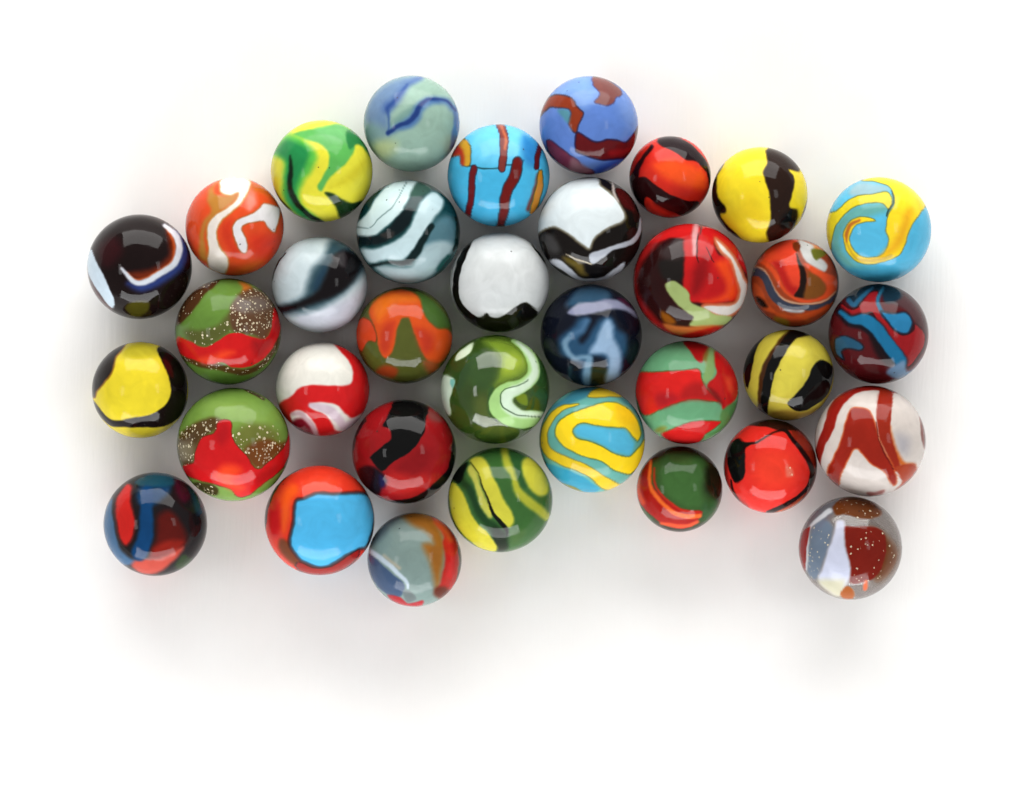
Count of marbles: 35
